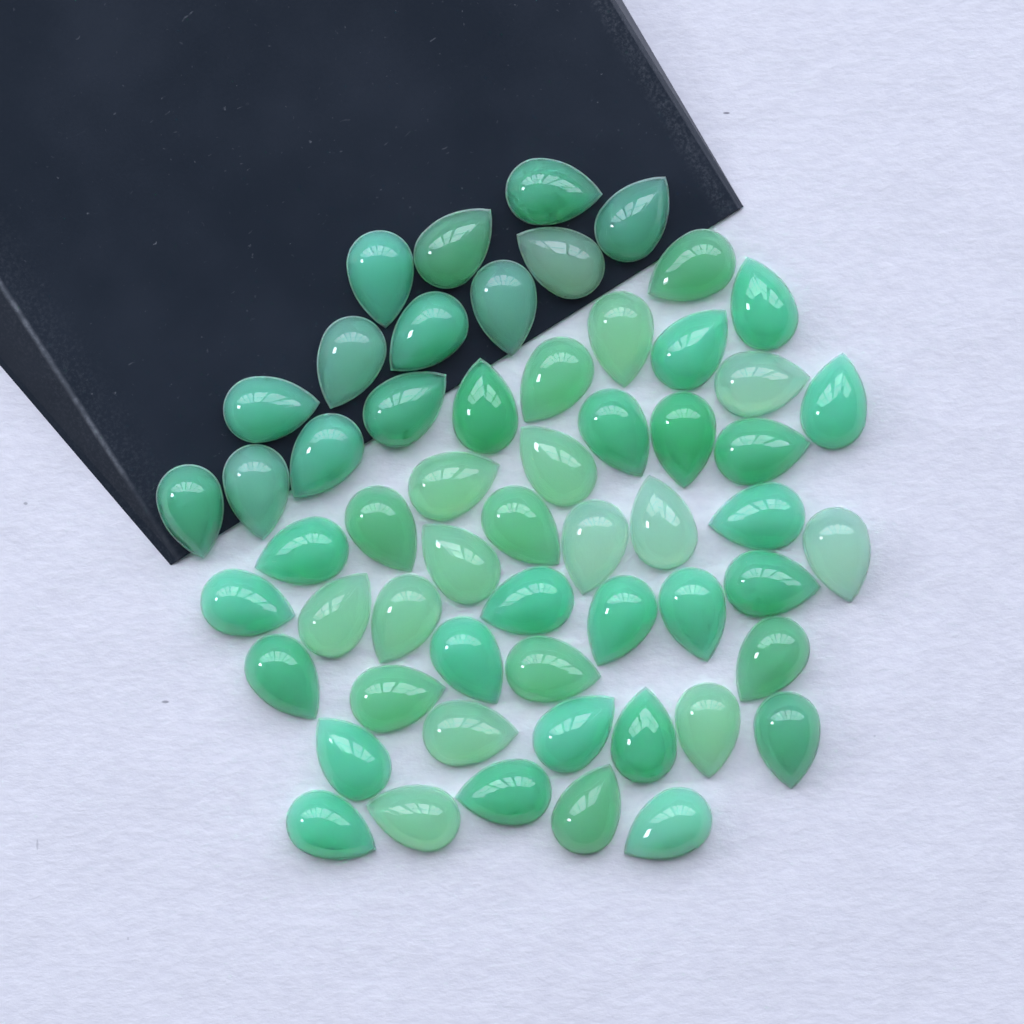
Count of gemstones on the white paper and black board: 57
